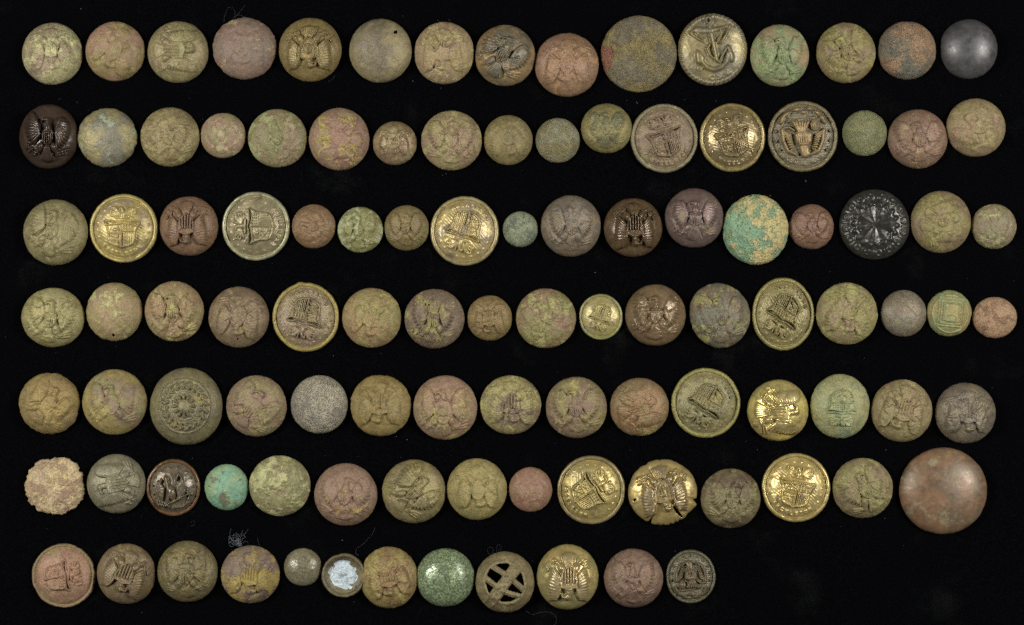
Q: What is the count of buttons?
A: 108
